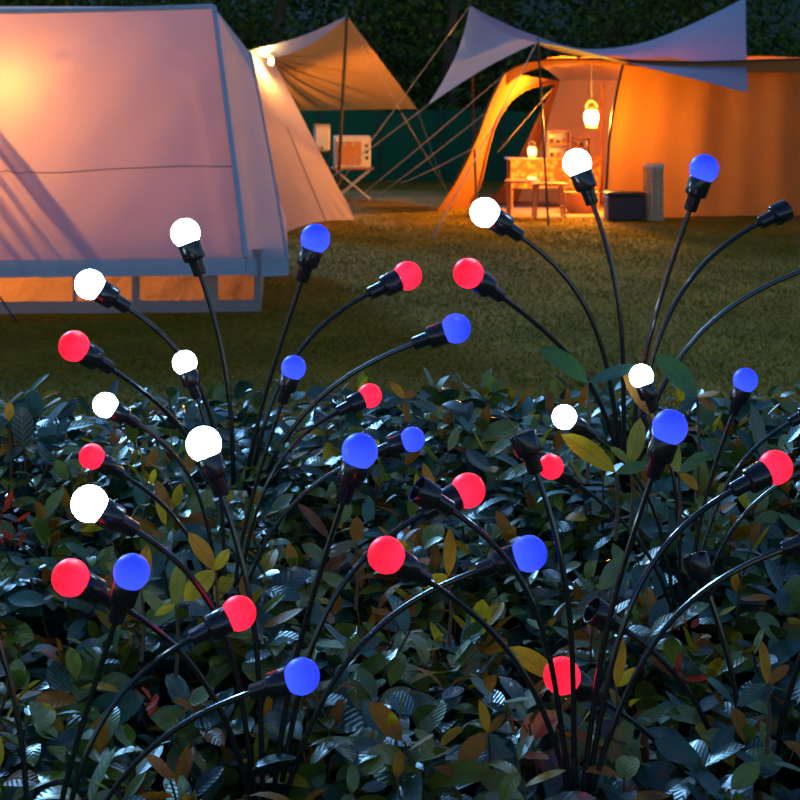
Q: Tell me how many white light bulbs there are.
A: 10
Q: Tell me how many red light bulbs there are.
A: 12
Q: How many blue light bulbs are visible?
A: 11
